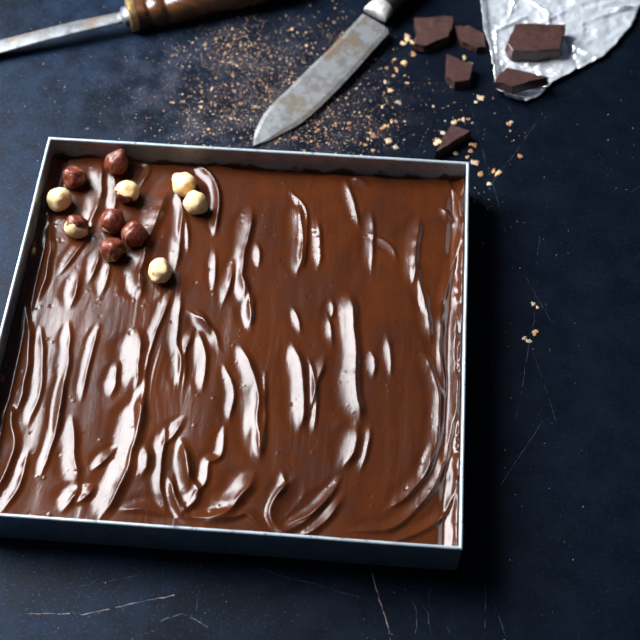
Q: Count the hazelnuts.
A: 11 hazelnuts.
